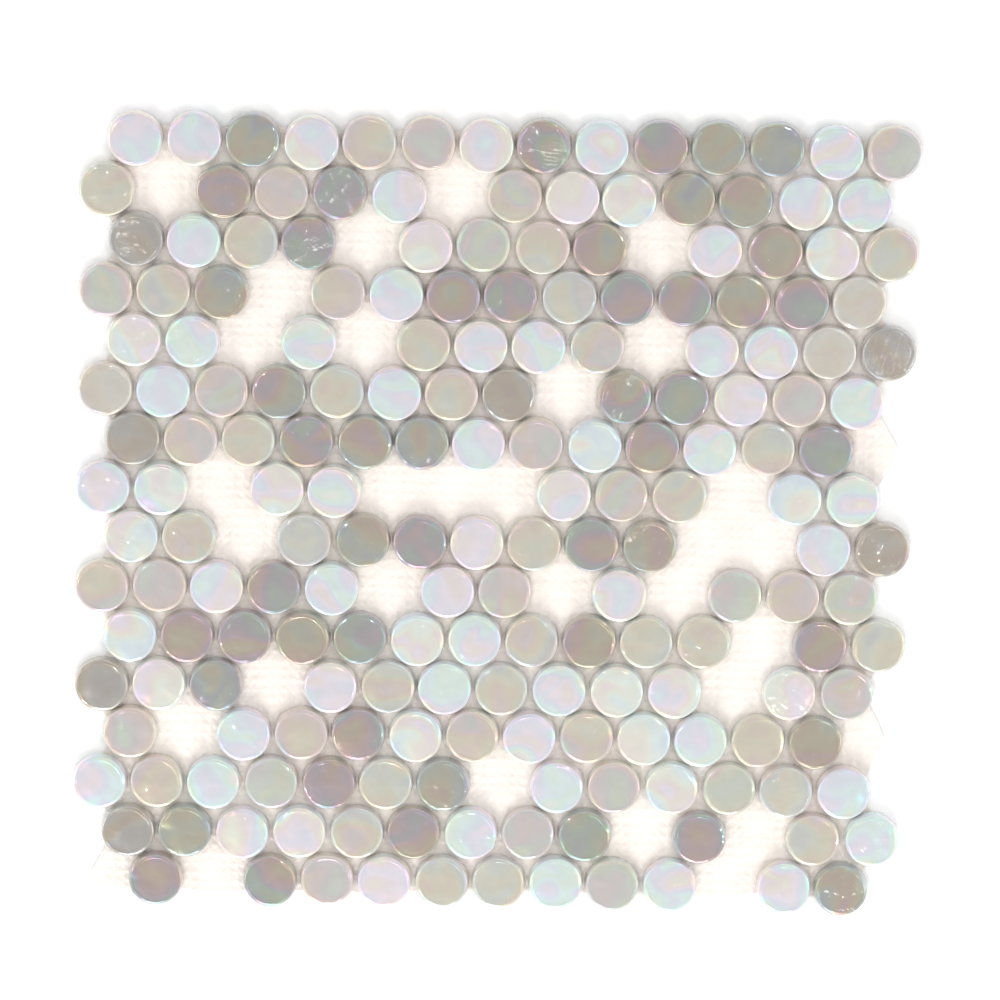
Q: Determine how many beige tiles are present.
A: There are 63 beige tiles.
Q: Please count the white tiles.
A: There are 72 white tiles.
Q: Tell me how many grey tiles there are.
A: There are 57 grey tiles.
